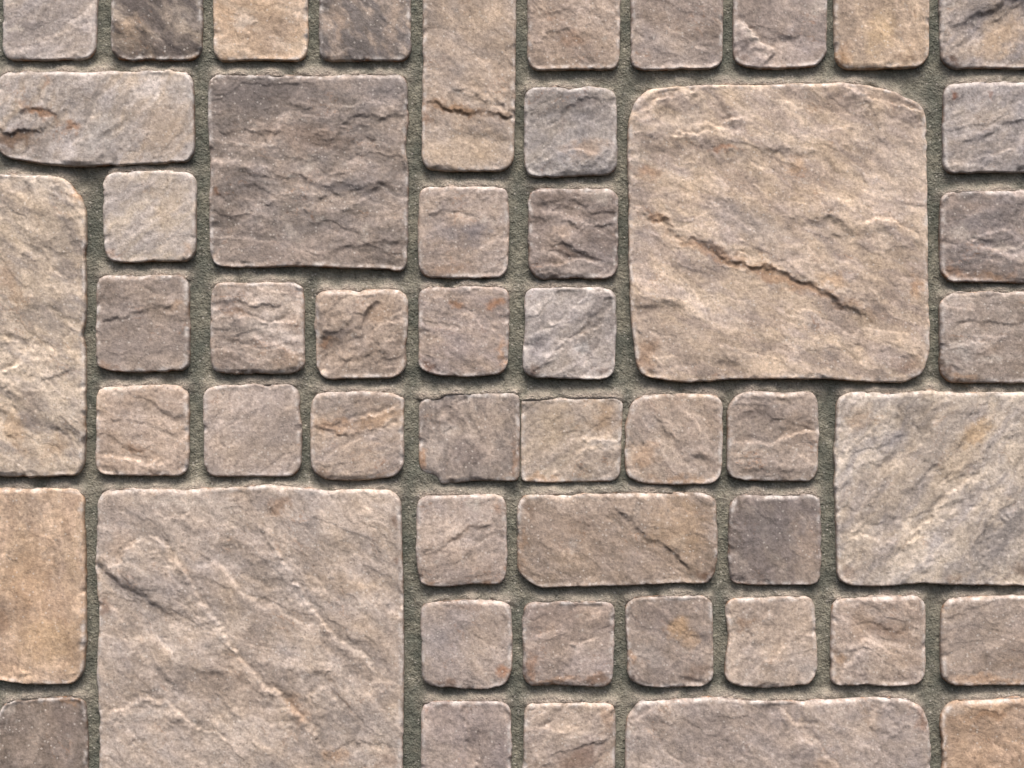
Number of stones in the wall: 50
